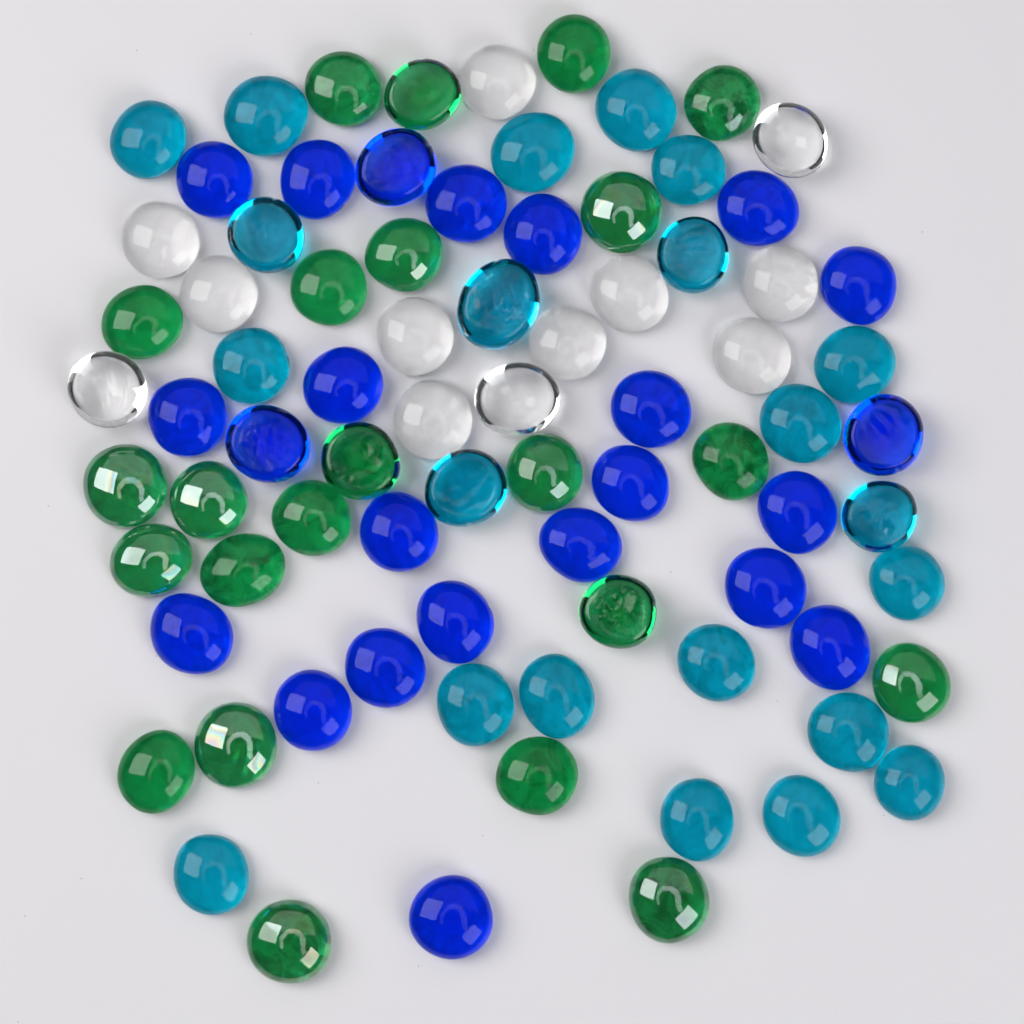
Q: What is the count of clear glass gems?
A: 12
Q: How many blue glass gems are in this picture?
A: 23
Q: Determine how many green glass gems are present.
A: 23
